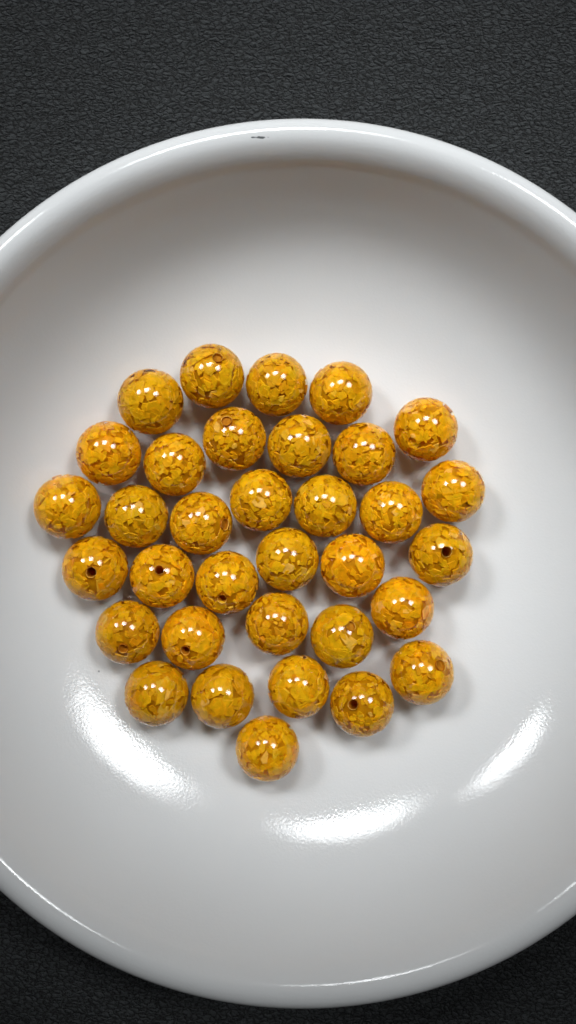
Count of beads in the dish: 34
